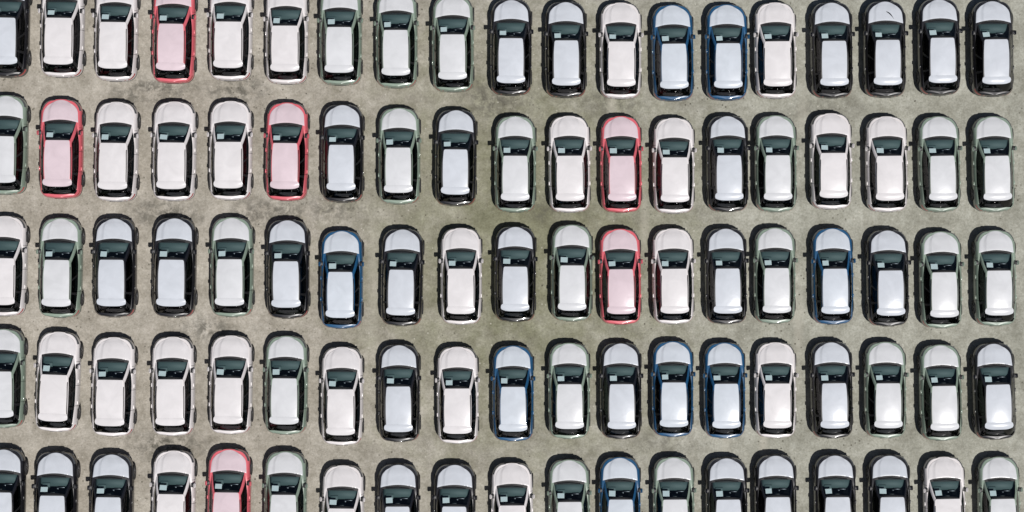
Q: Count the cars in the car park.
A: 95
